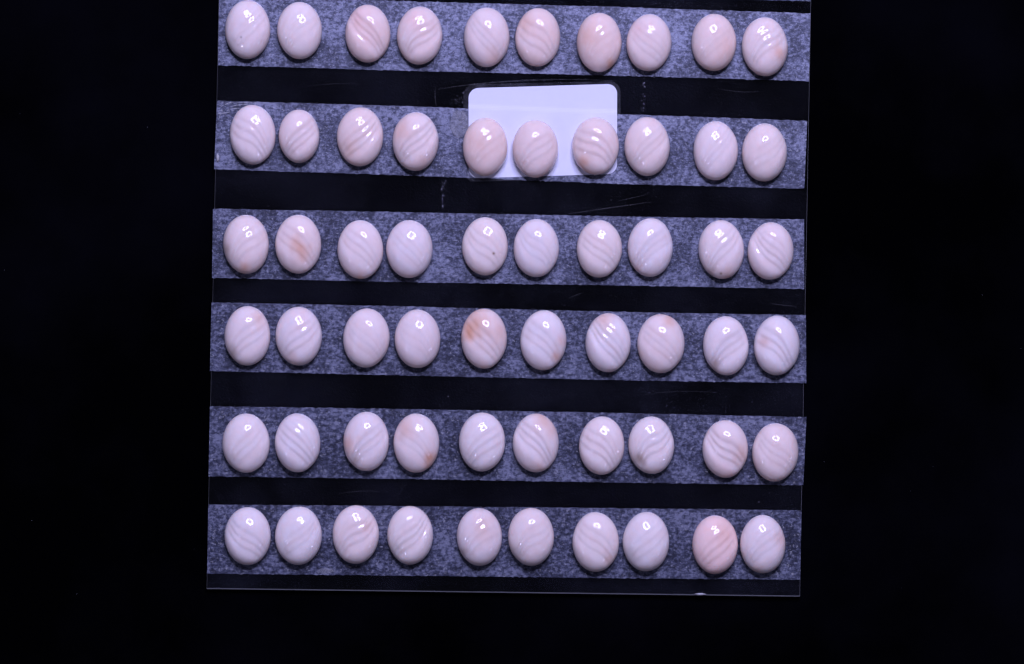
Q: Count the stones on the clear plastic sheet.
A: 60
